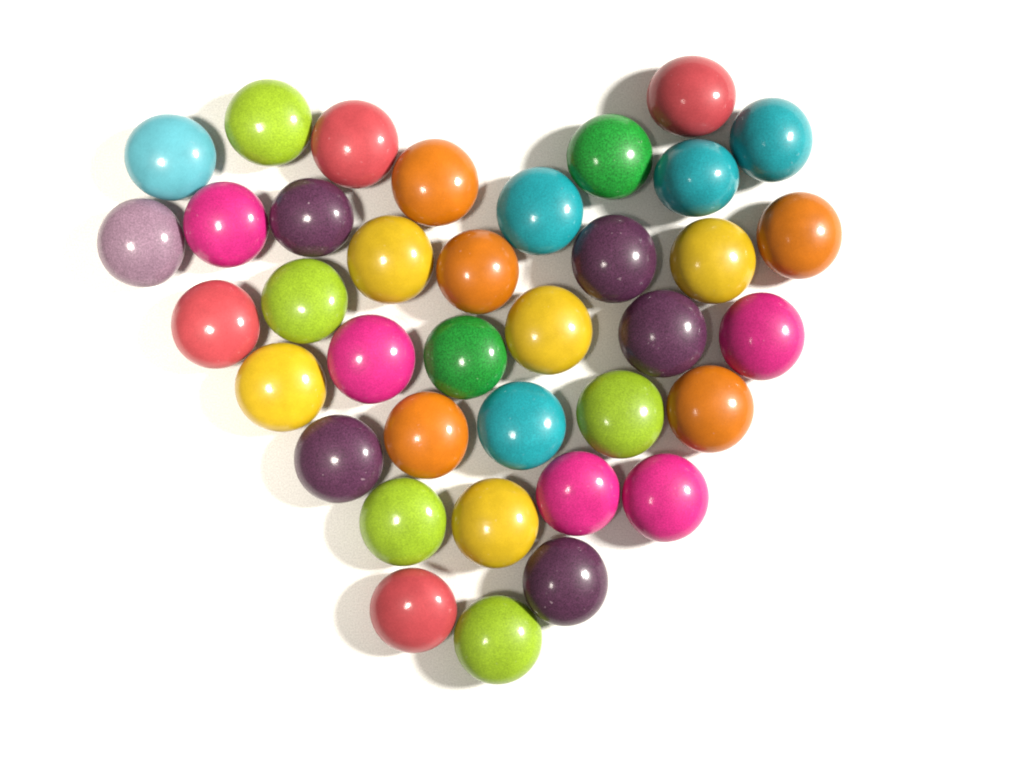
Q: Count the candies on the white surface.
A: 37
